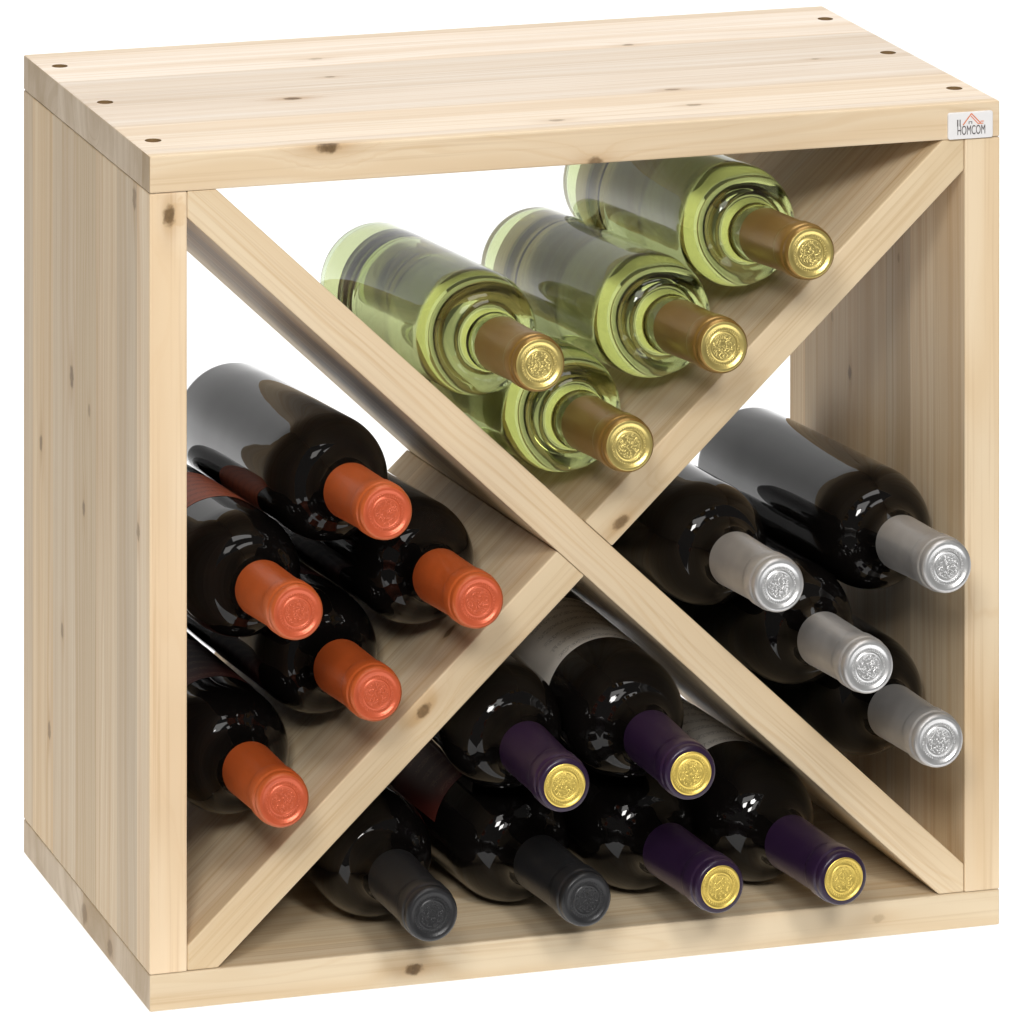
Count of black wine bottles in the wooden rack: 15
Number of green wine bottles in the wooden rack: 4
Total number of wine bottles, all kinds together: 19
